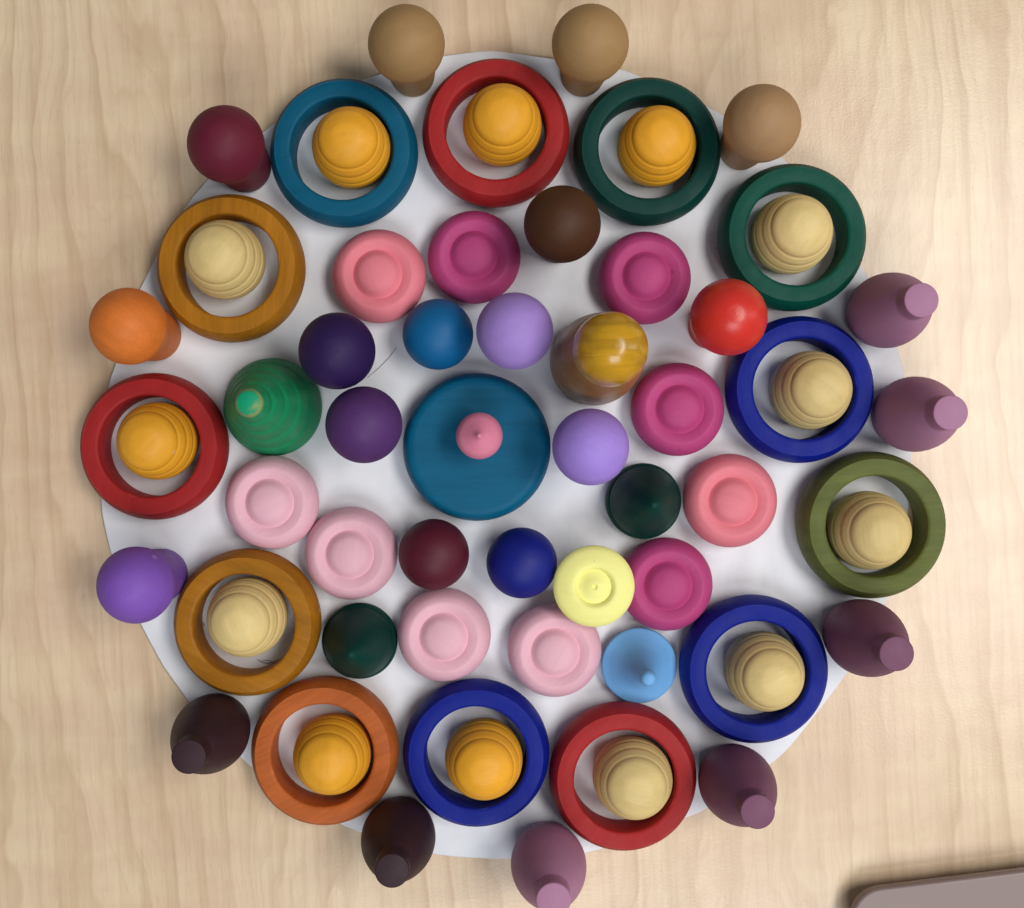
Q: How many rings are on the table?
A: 13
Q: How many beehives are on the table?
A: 13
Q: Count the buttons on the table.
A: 10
